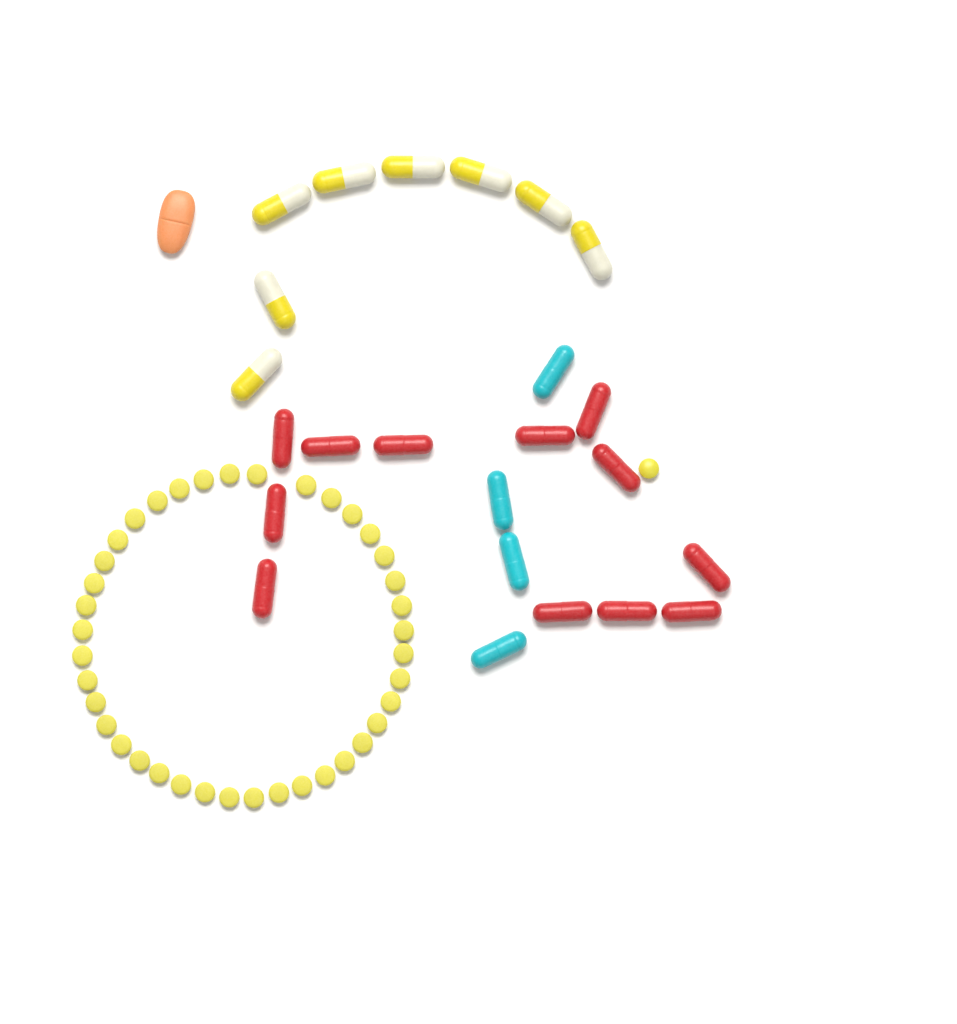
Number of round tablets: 40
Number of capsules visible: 24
